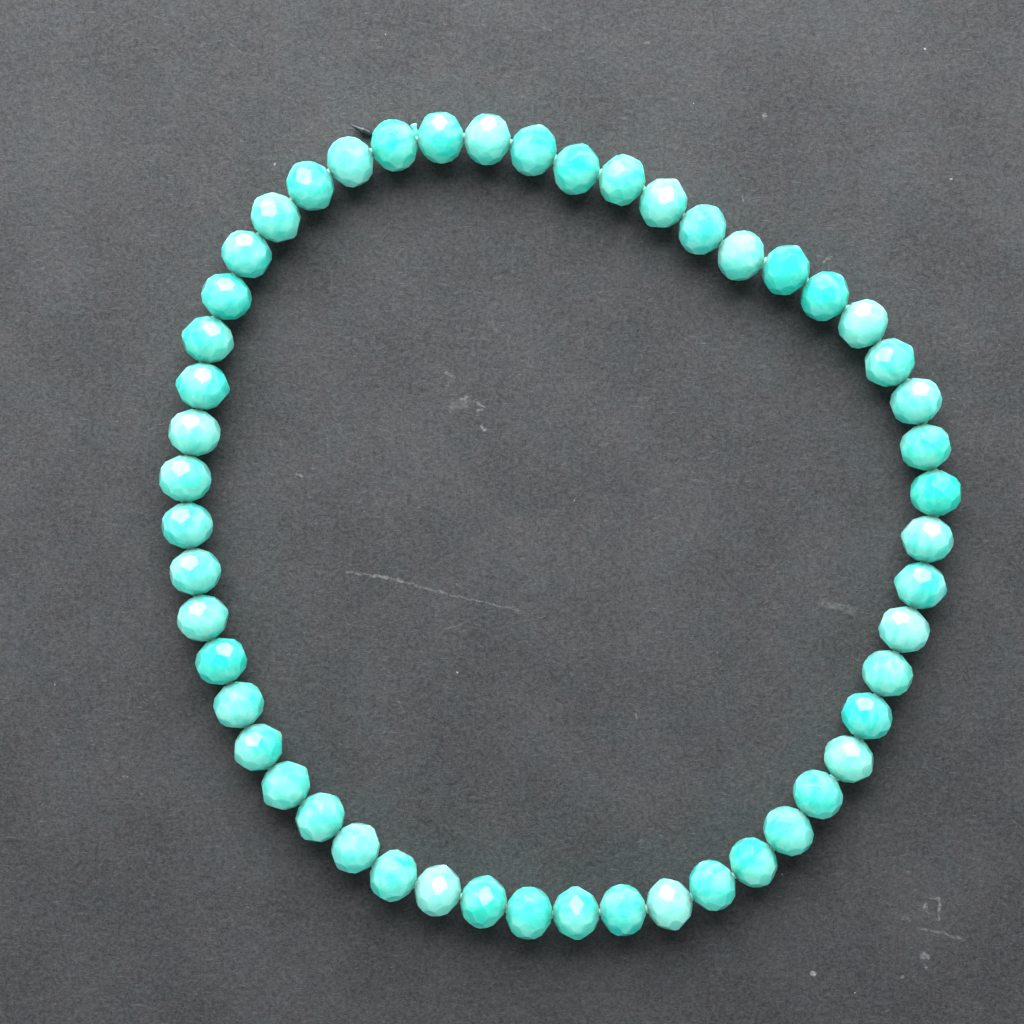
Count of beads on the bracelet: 51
